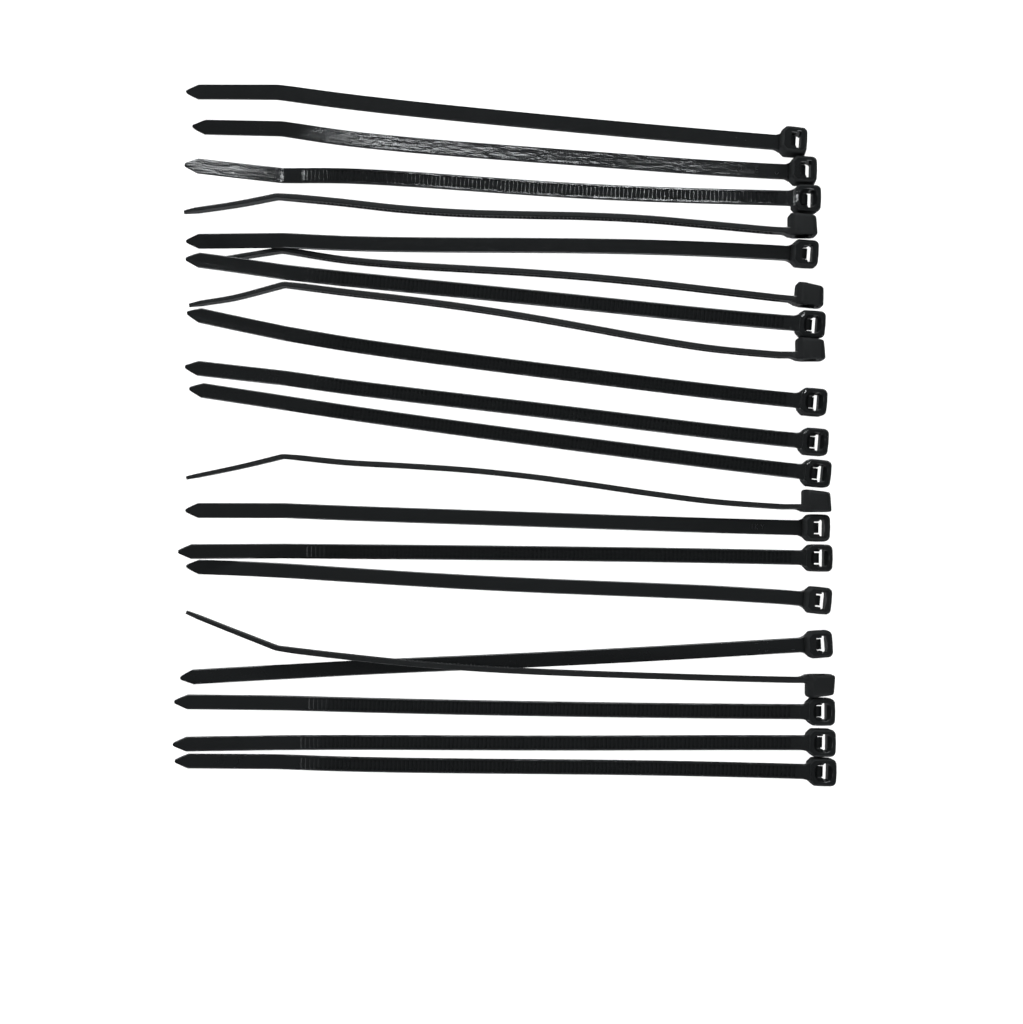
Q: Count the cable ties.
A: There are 20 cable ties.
